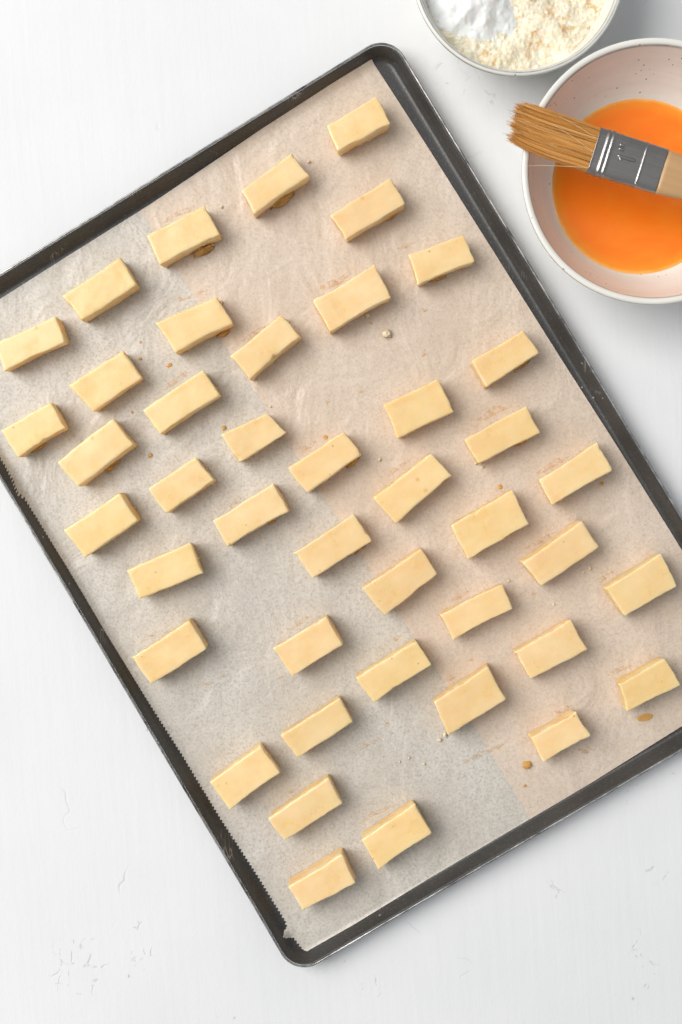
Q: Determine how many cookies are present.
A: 43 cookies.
